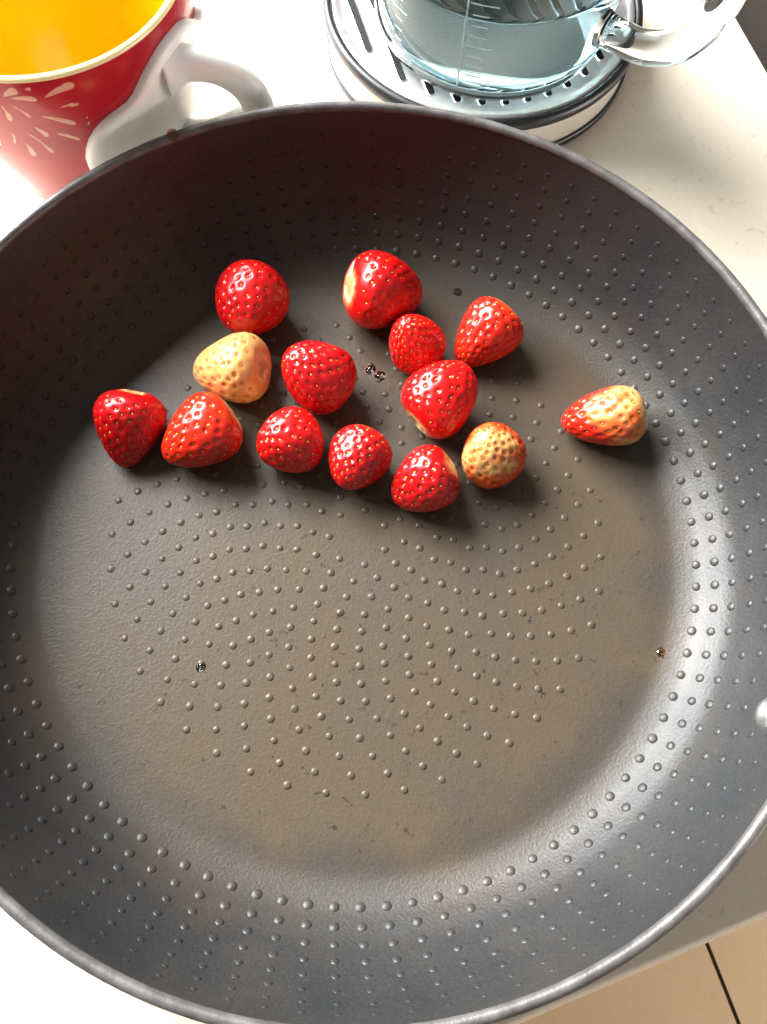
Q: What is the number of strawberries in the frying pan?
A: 14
